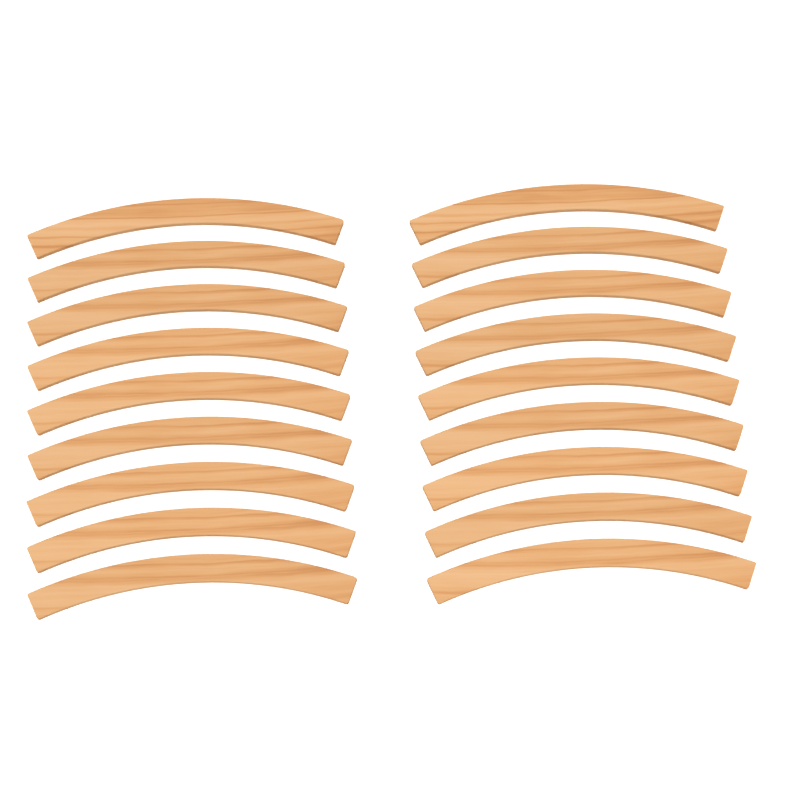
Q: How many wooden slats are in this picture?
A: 18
